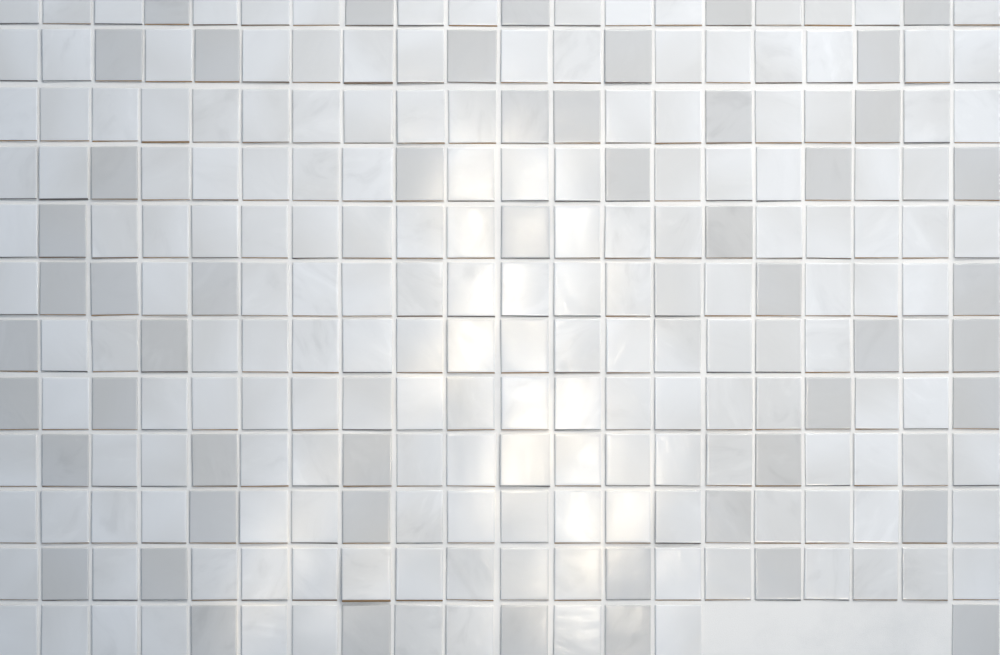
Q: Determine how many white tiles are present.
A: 183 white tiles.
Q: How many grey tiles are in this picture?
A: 52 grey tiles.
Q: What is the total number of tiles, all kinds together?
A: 235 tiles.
